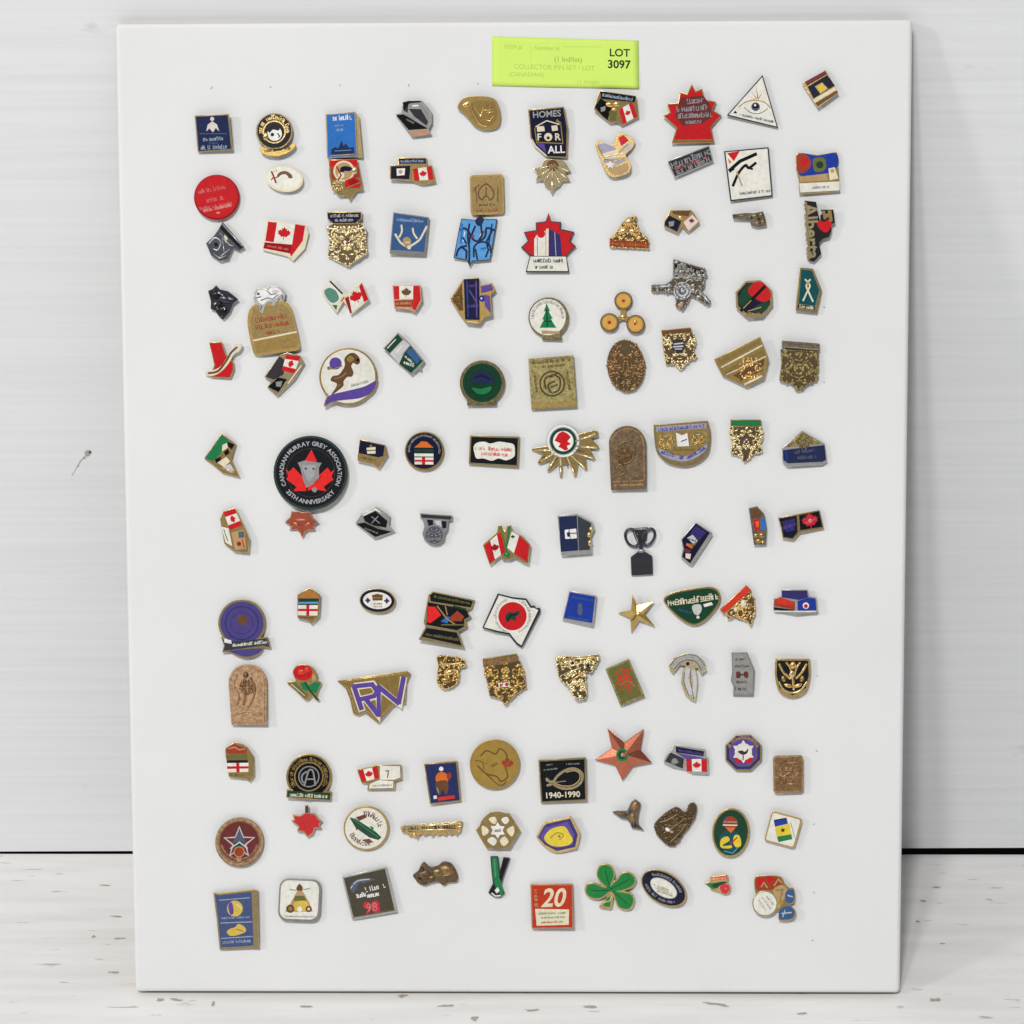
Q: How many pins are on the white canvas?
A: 120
